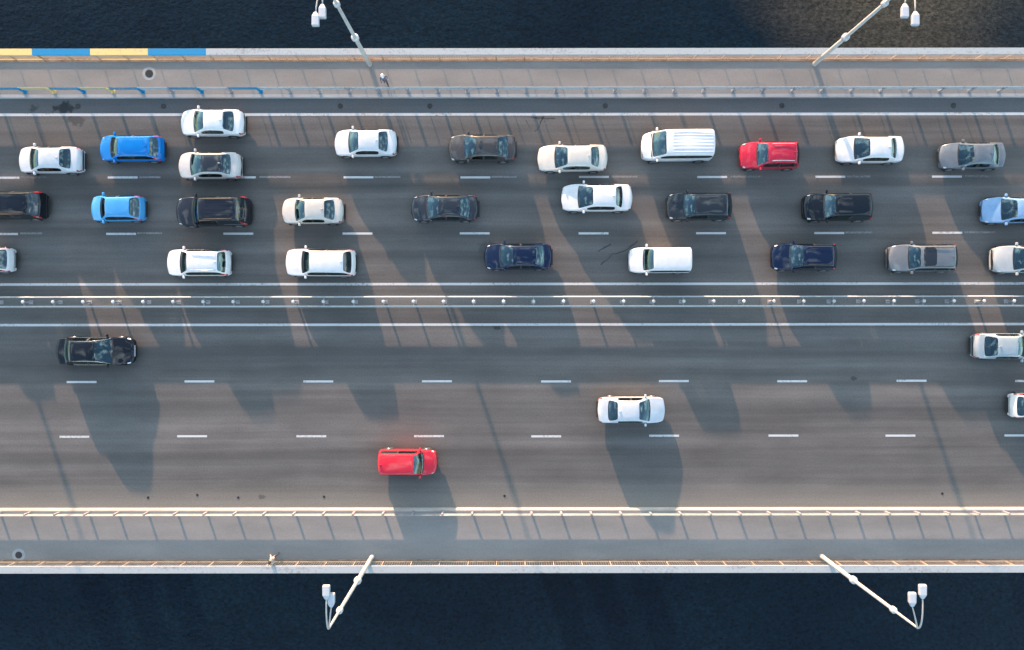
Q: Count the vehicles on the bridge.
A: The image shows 33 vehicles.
